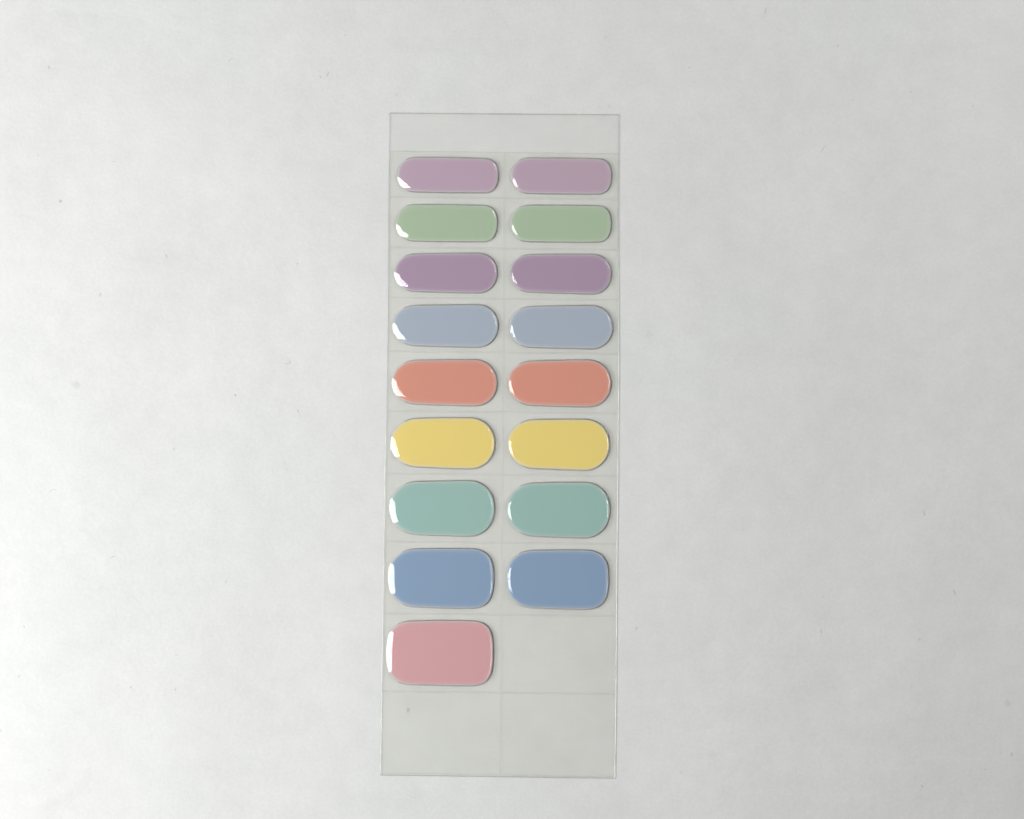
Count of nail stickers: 17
